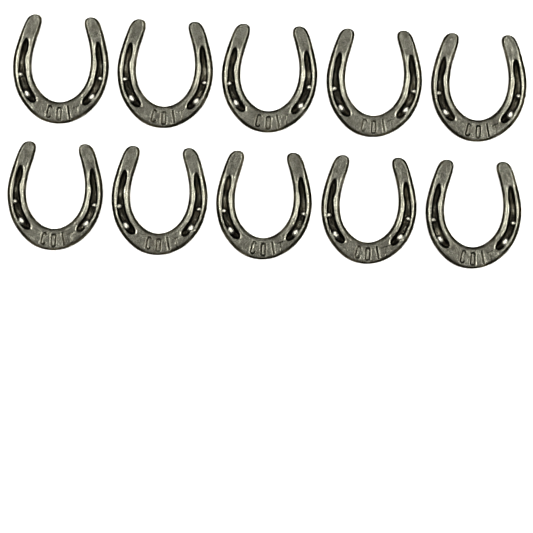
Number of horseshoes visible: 10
